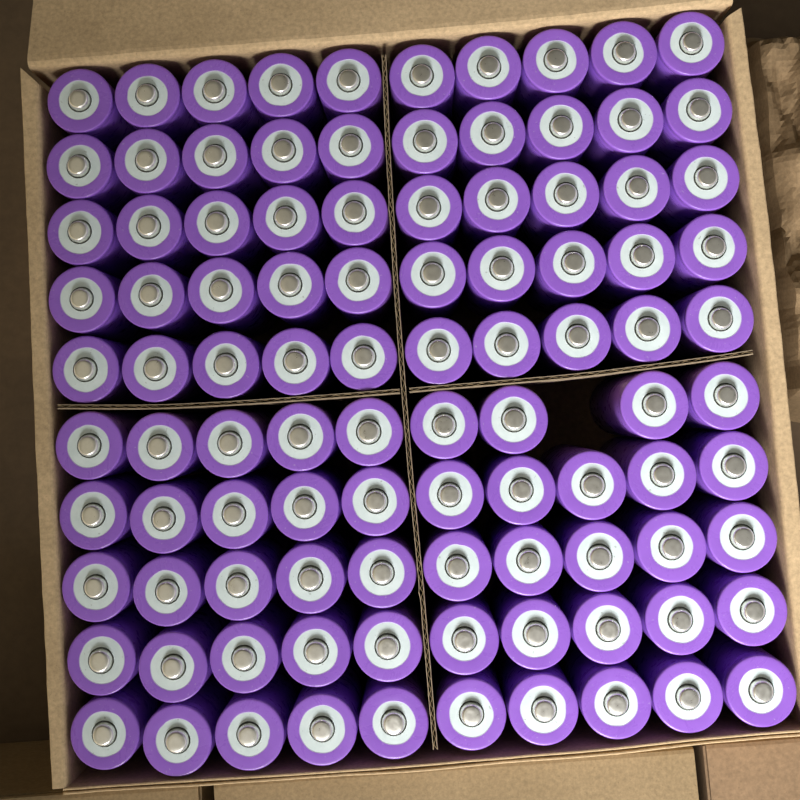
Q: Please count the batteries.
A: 99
